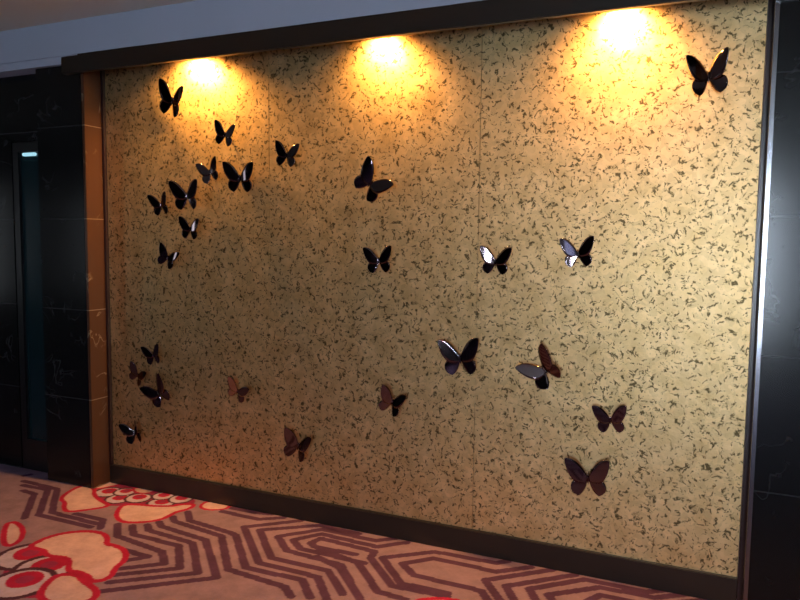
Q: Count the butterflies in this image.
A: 25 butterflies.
